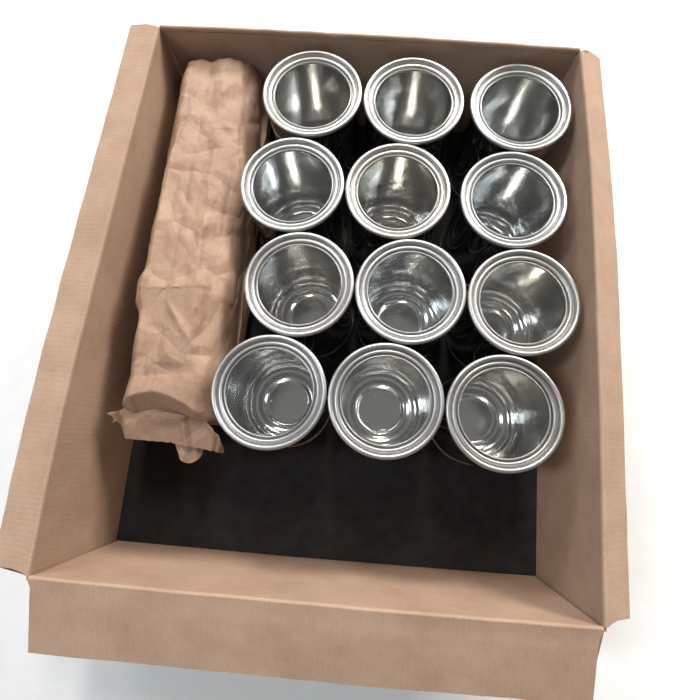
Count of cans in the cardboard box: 12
